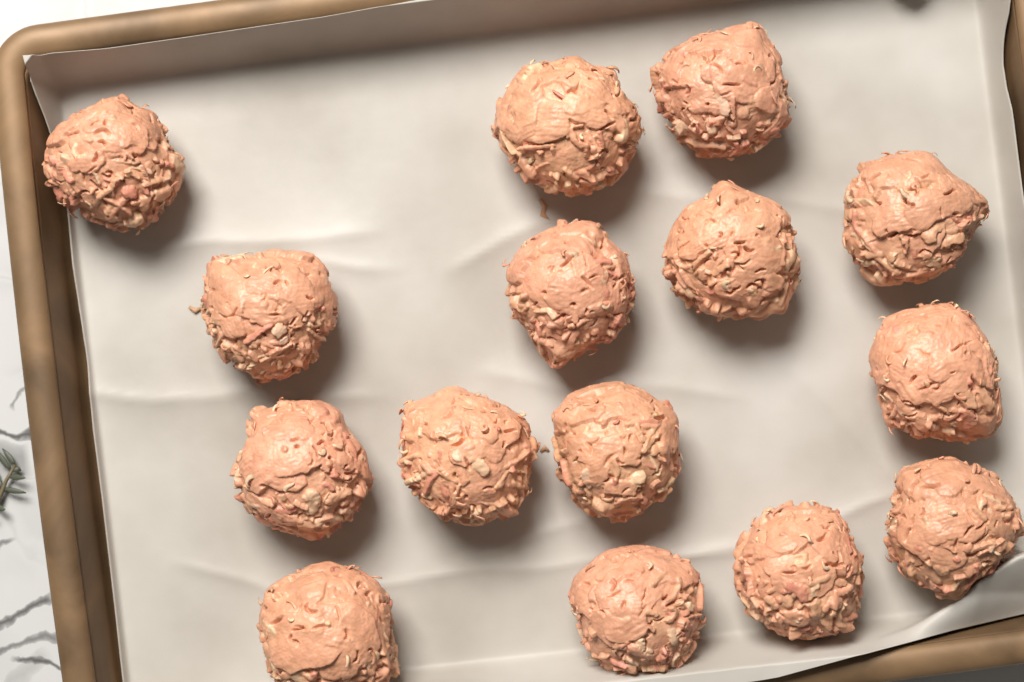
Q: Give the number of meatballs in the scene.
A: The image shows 15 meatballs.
